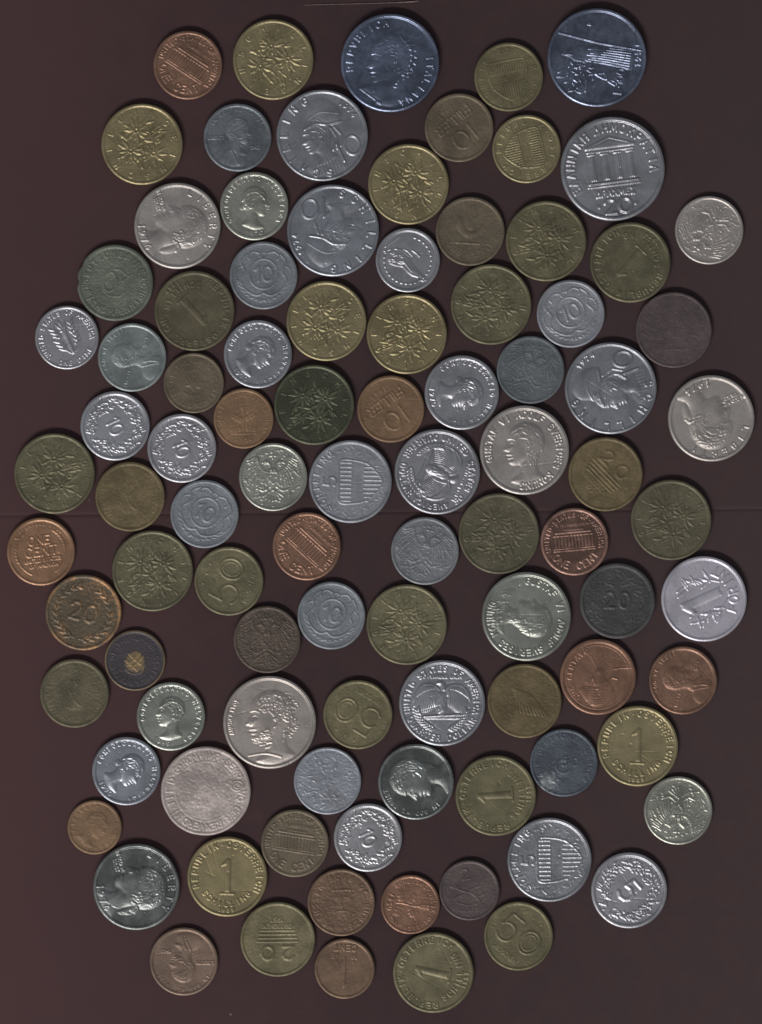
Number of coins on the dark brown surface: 96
